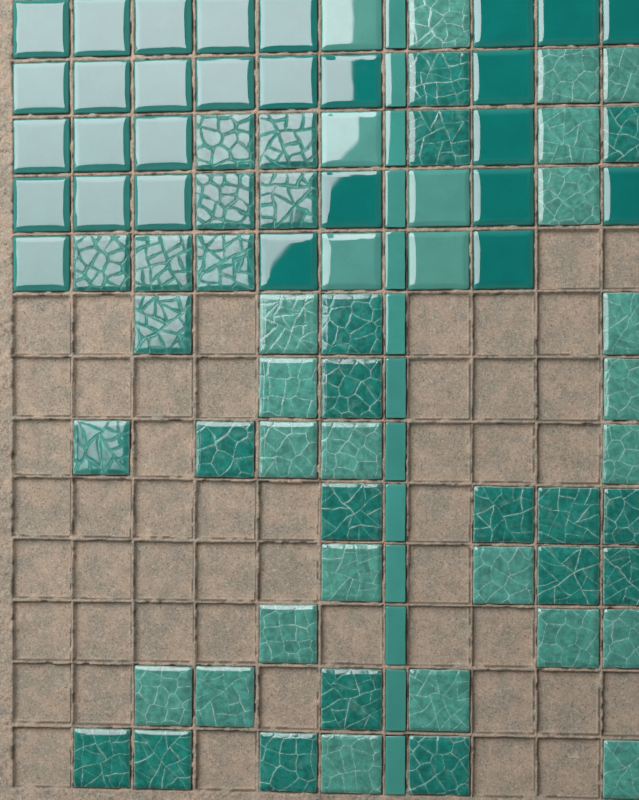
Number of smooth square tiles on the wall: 33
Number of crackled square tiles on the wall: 48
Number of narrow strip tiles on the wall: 13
